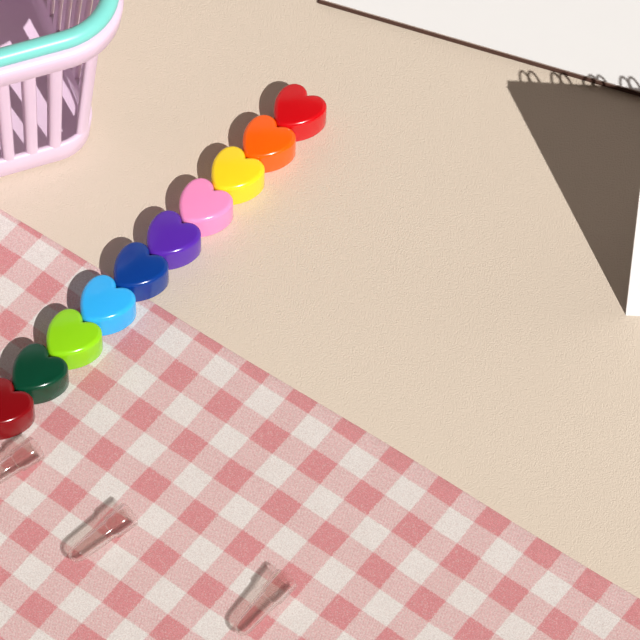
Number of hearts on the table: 10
